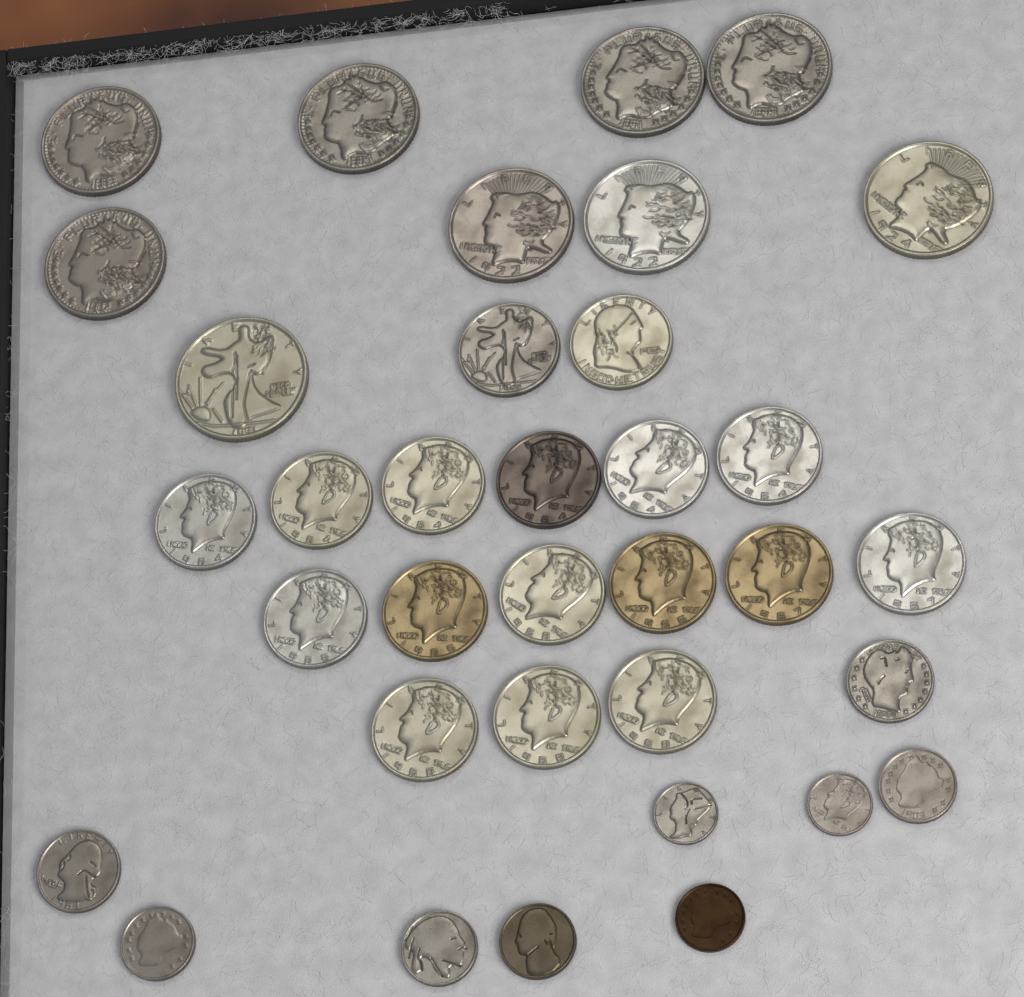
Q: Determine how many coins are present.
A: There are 35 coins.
